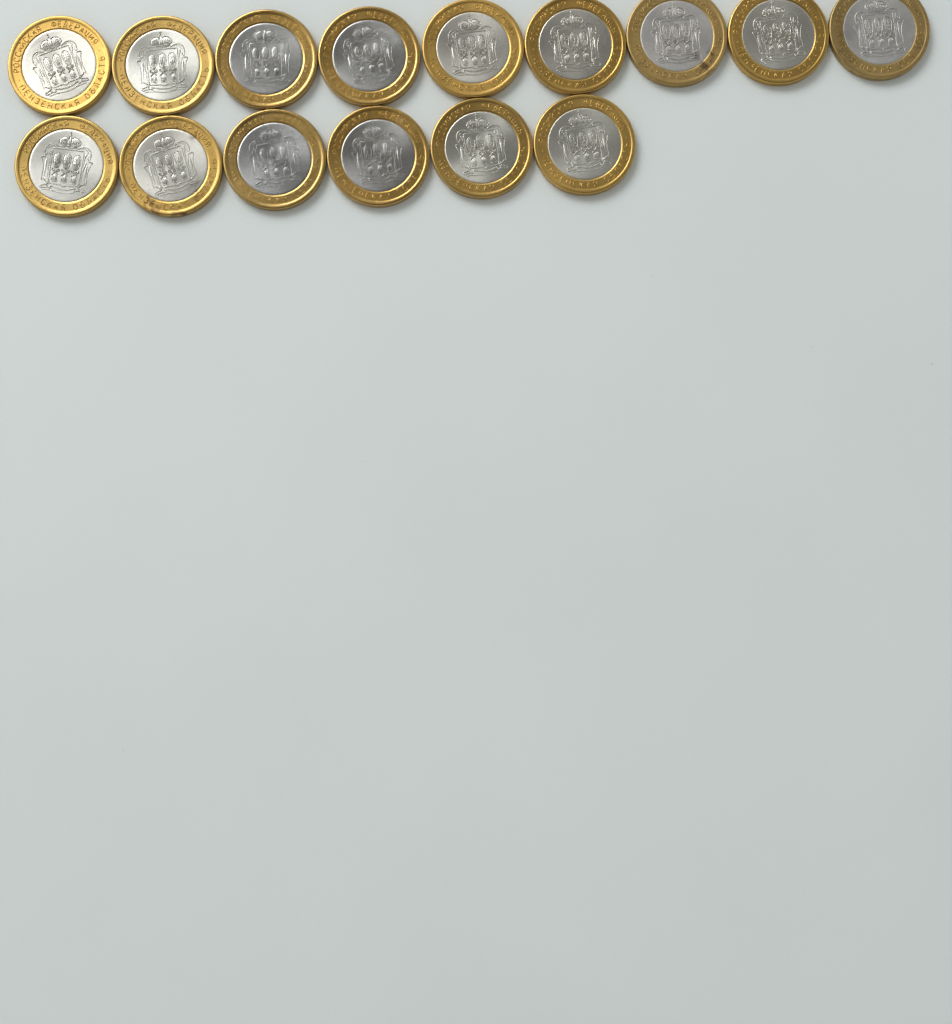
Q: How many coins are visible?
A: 15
